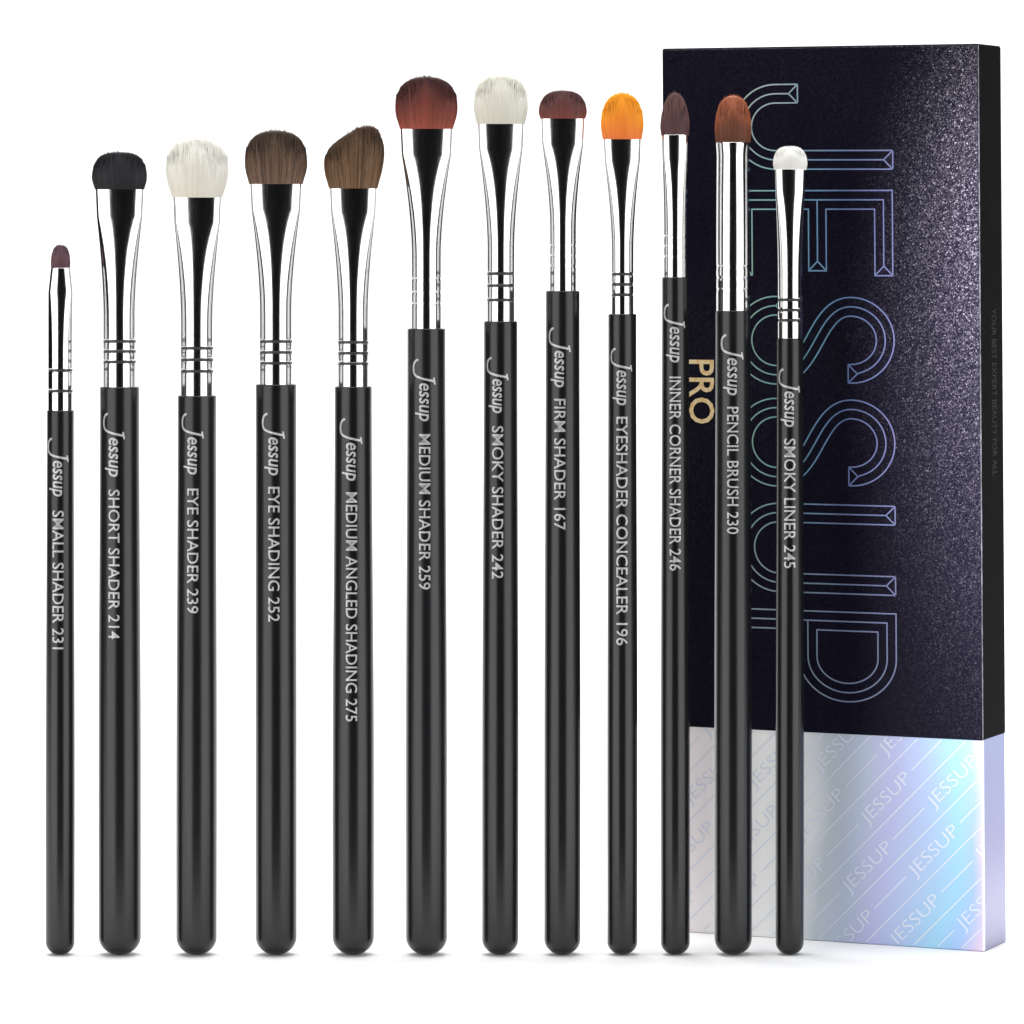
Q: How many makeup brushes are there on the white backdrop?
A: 12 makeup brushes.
